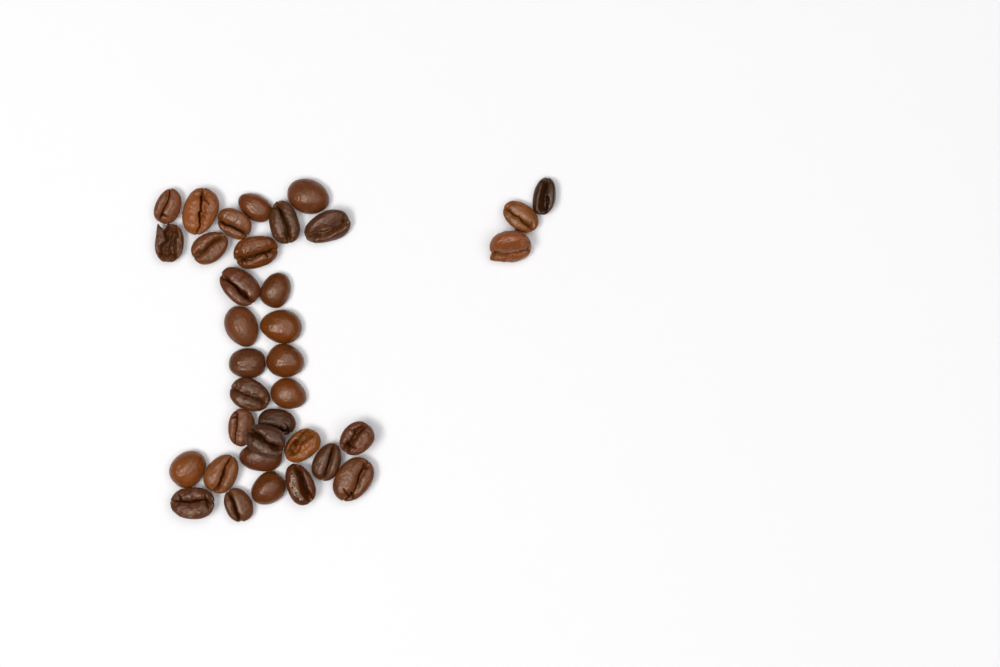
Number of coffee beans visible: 35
